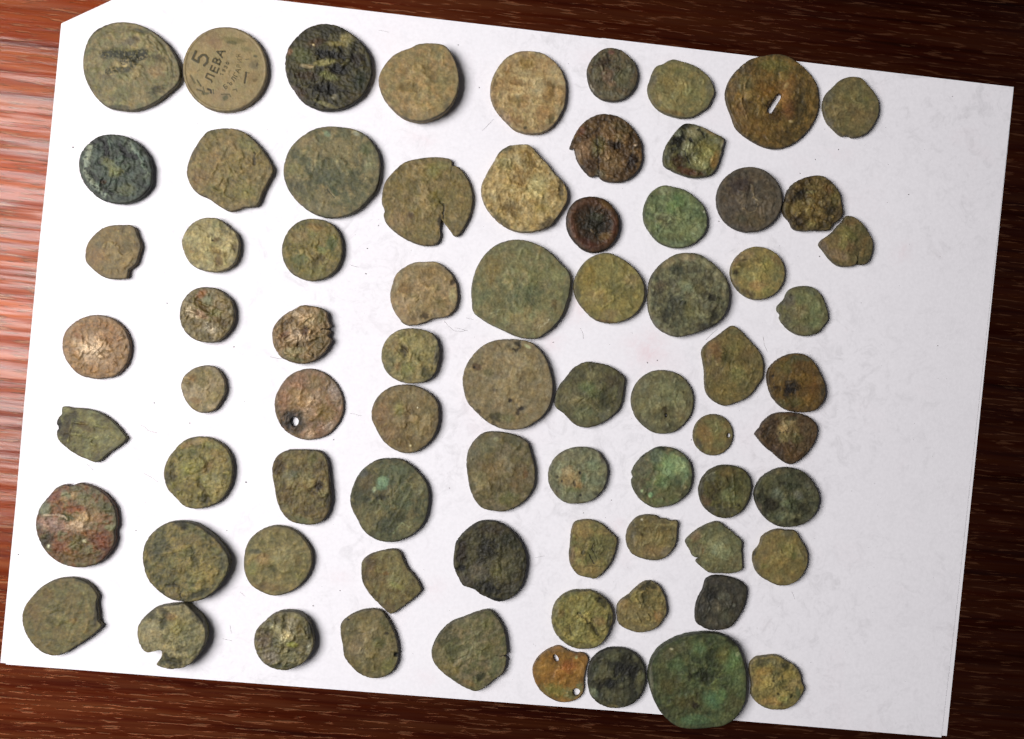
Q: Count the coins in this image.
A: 74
